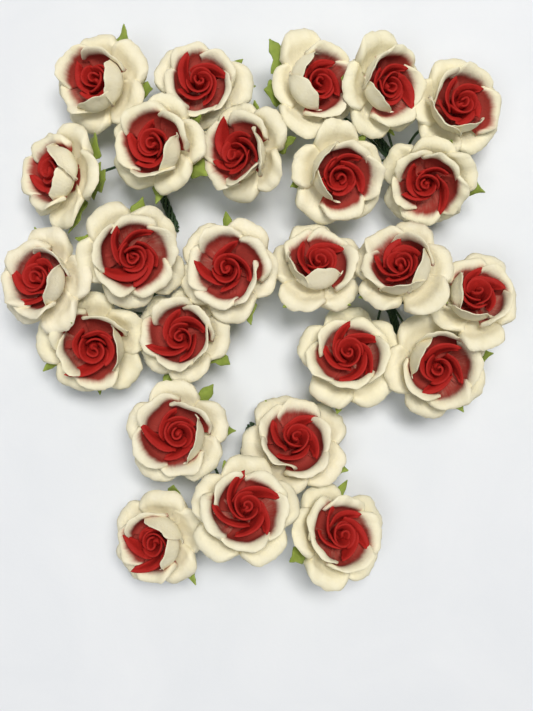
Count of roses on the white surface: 25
